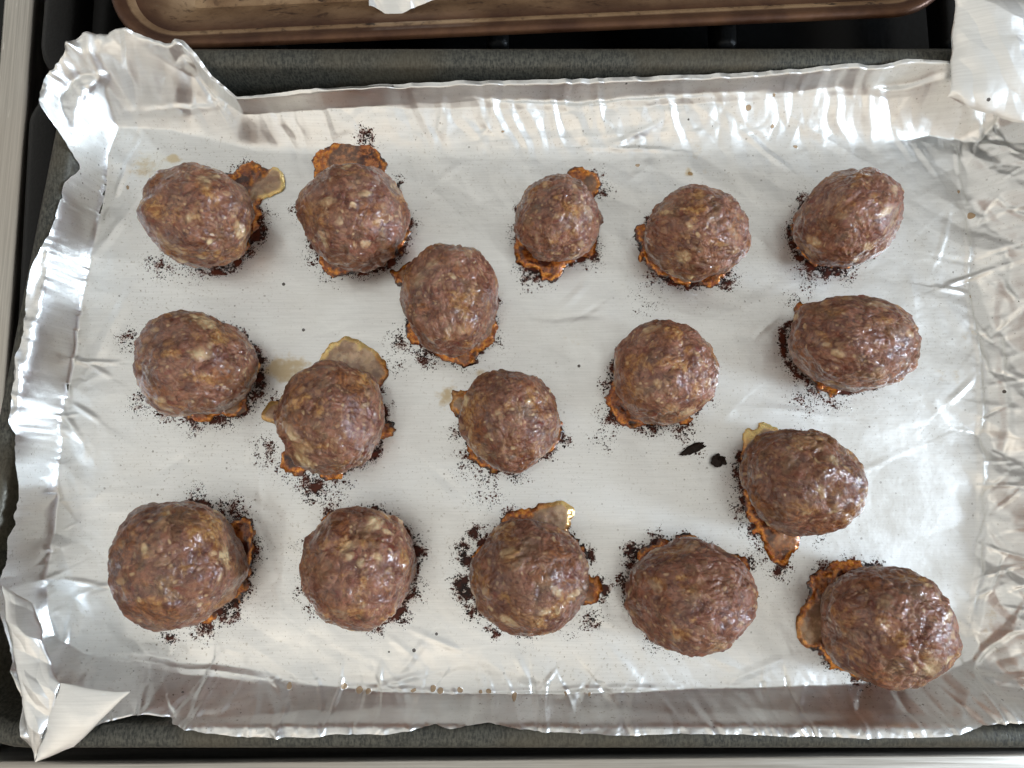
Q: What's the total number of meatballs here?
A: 17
